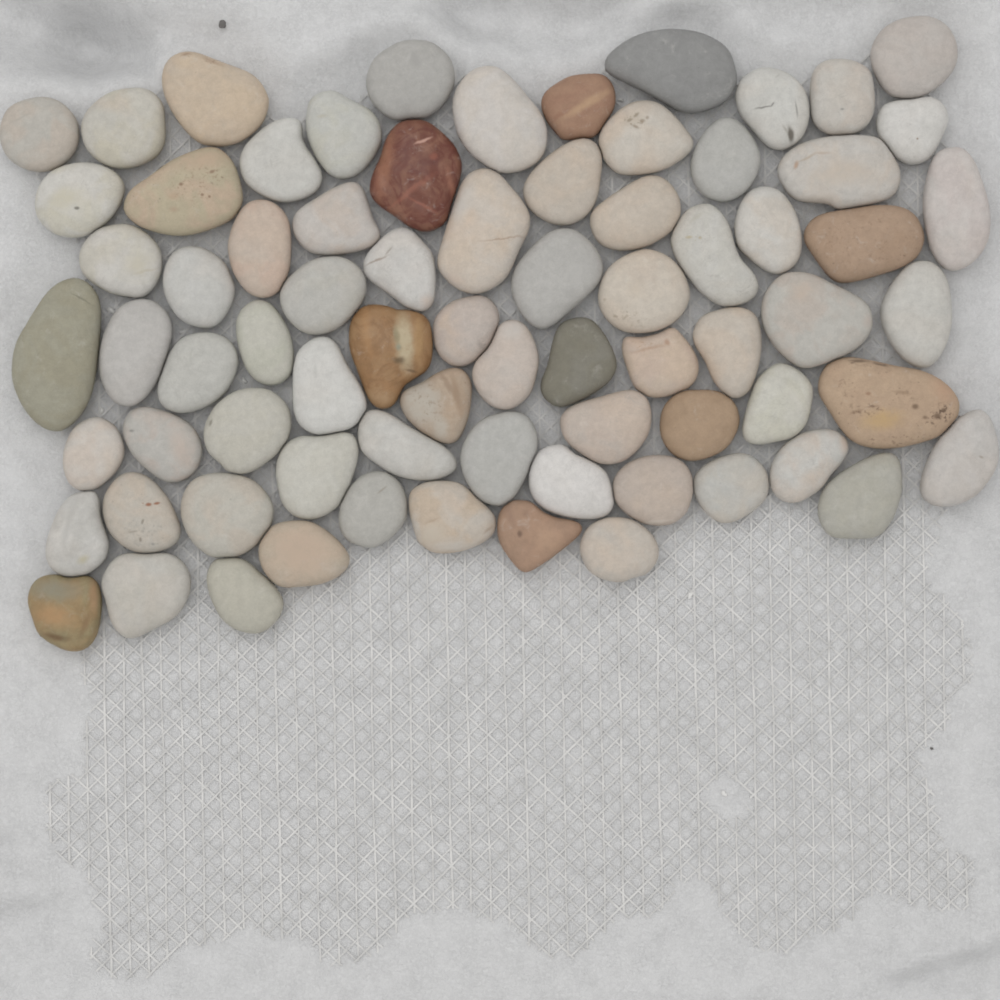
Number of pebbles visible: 75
